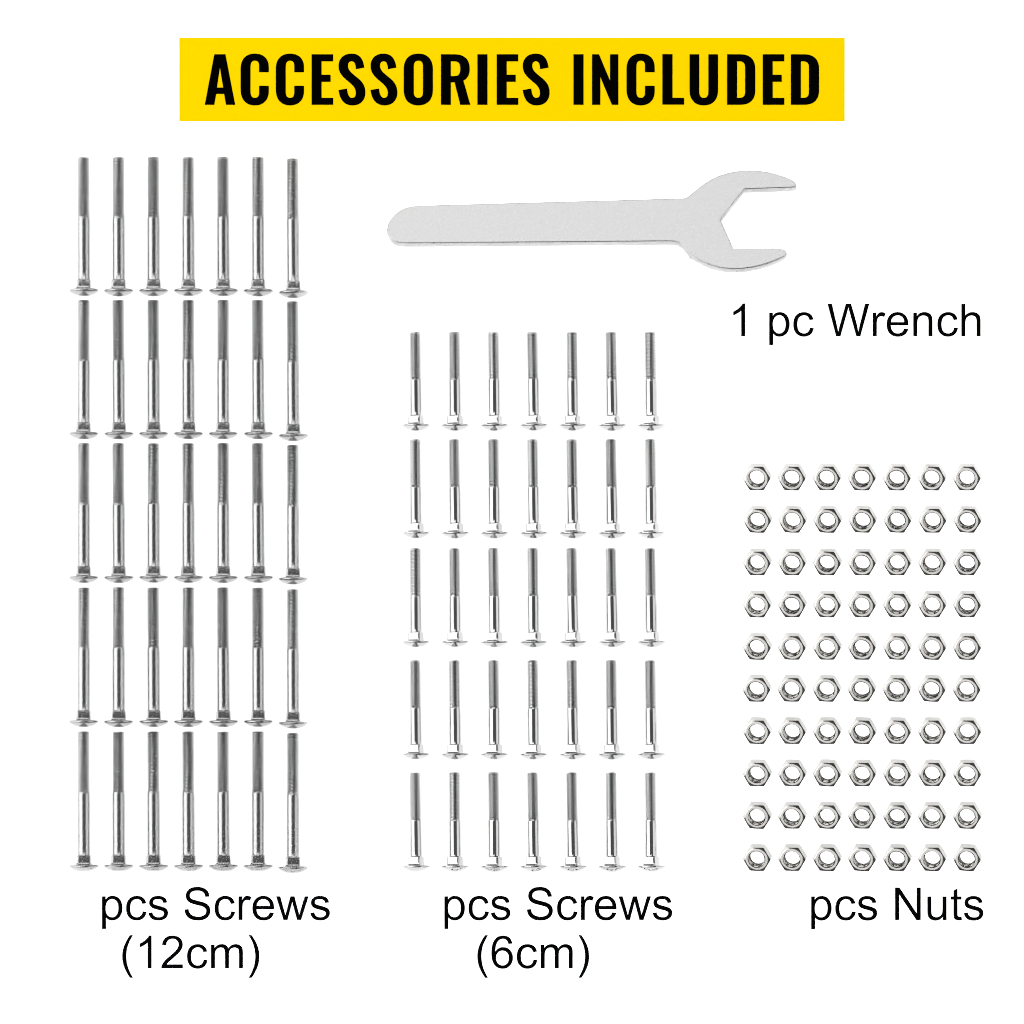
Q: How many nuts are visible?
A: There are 70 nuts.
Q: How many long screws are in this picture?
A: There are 35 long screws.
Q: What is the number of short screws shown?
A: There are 35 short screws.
